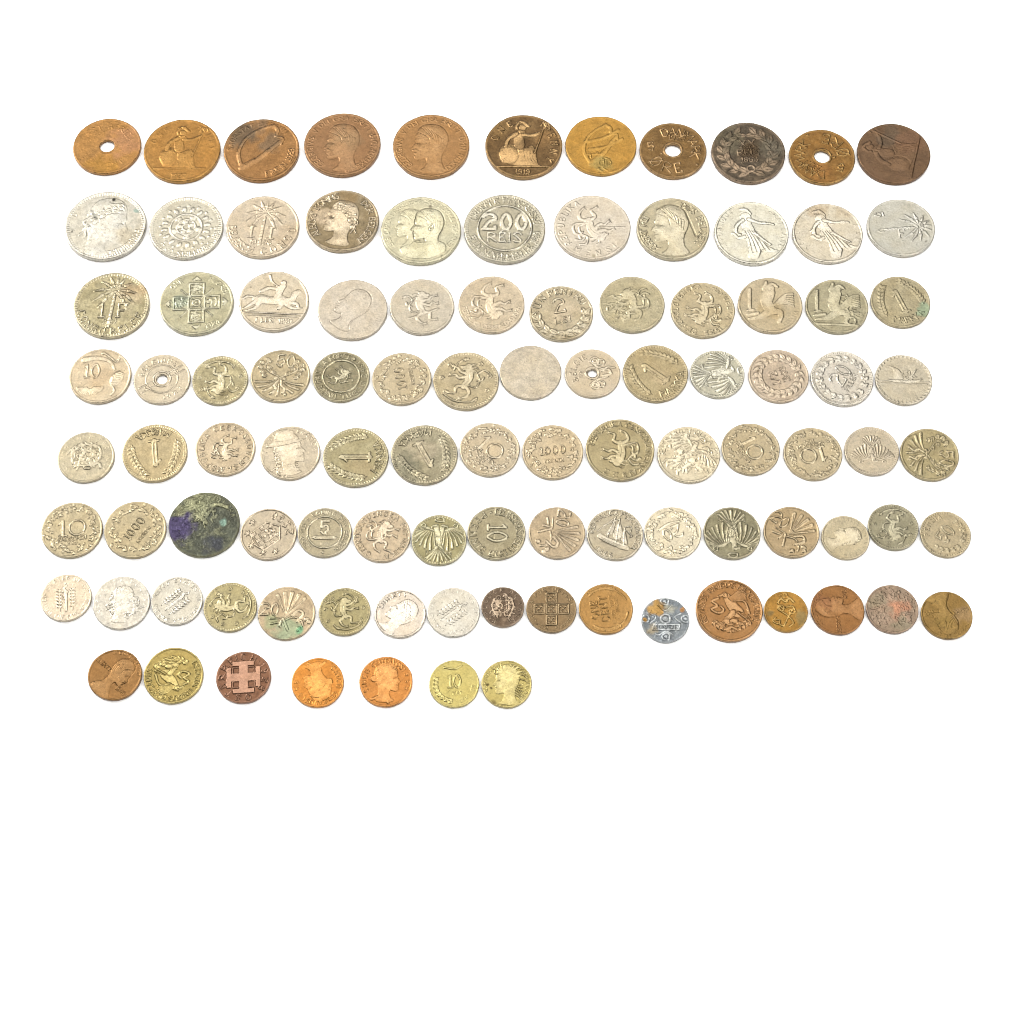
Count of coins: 102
